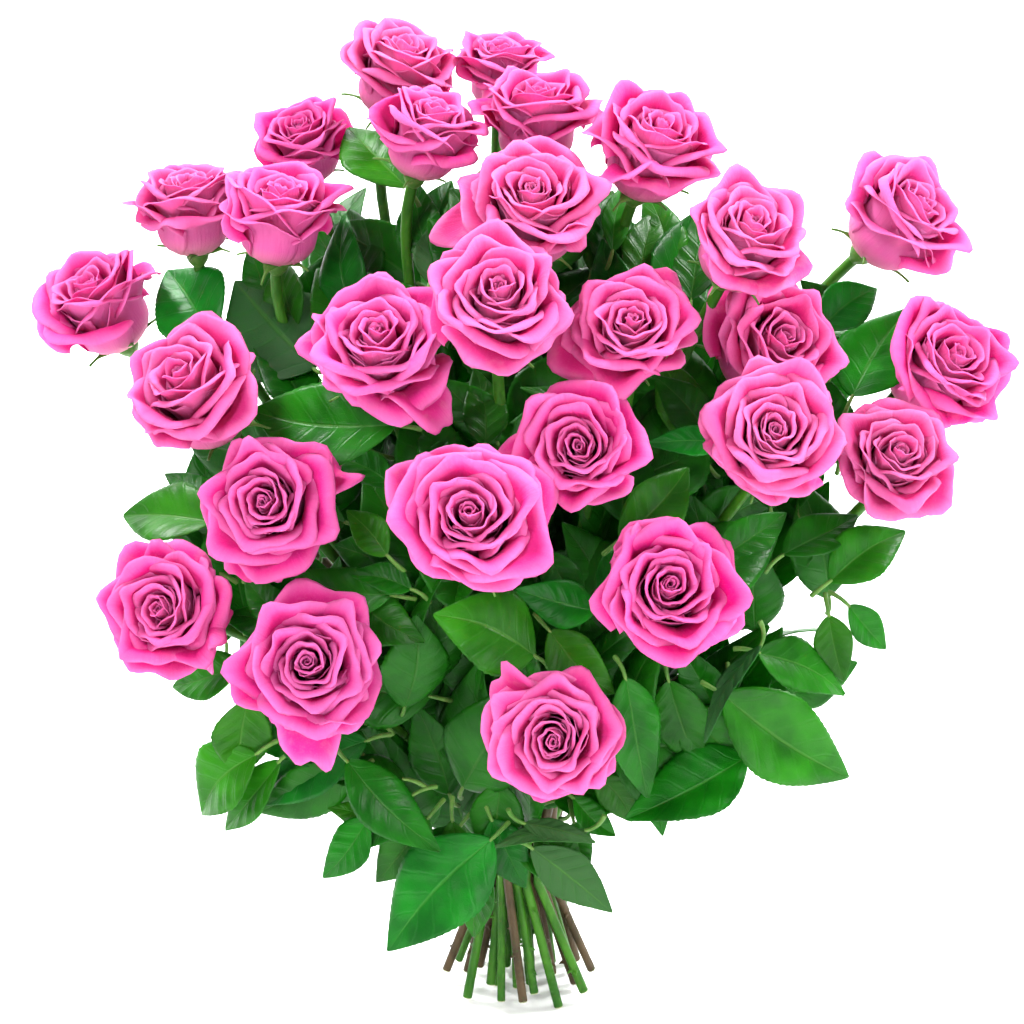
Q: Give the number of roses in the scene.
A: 27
